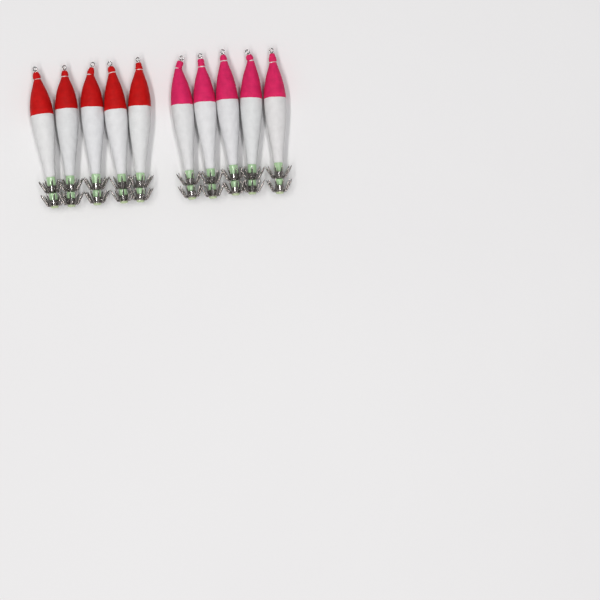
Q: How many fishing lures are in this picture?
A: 10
